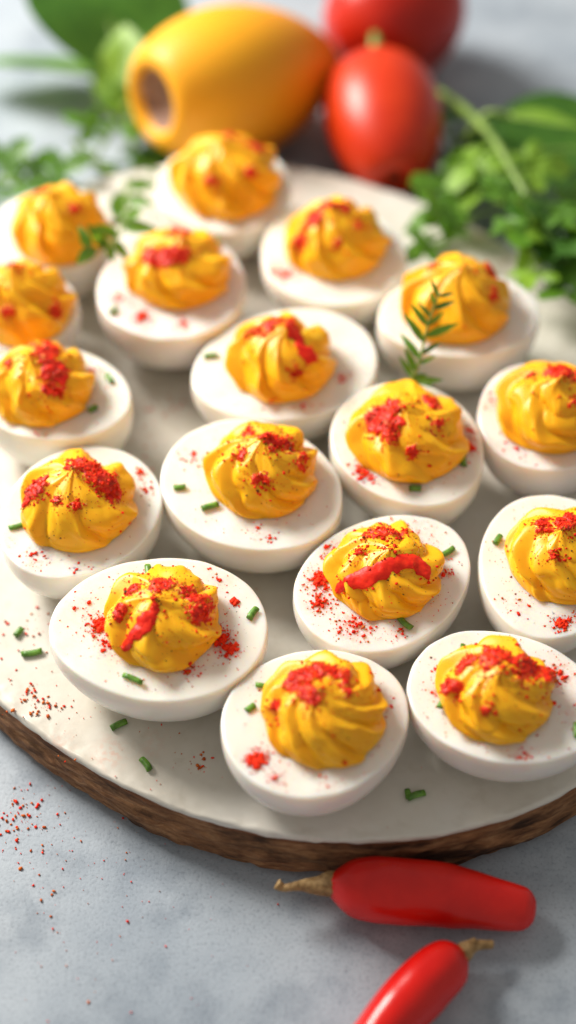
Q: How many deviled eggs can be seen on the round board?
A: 17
